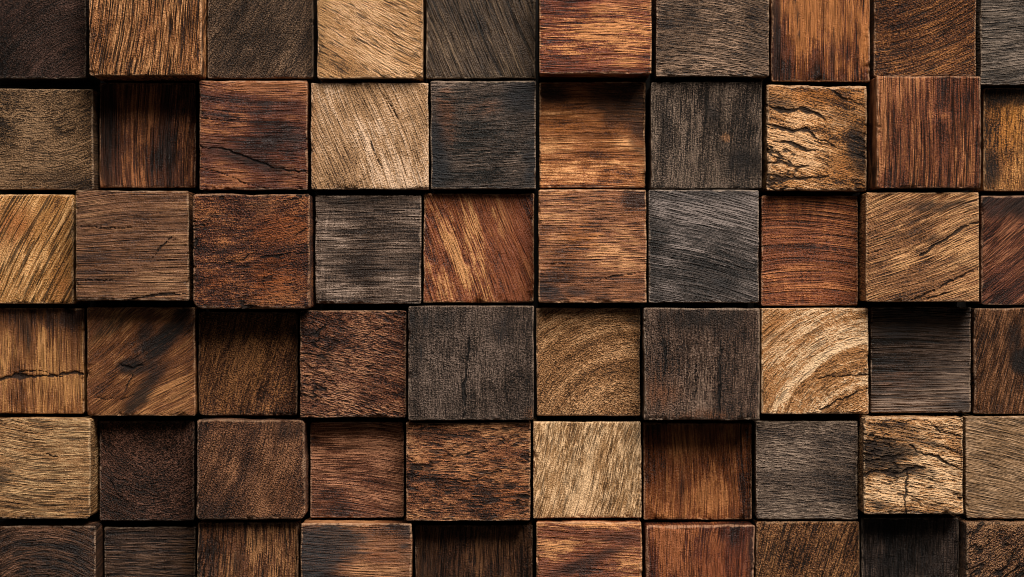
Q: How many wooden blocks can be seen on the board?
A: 60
